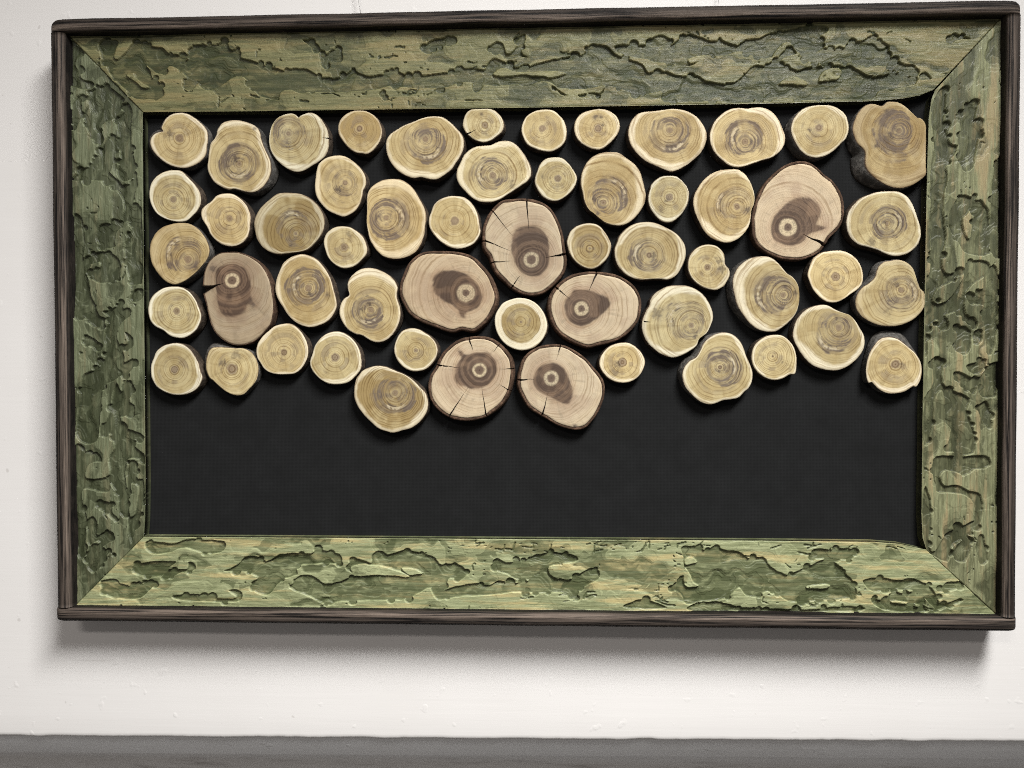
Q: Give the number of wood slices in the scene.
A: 55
